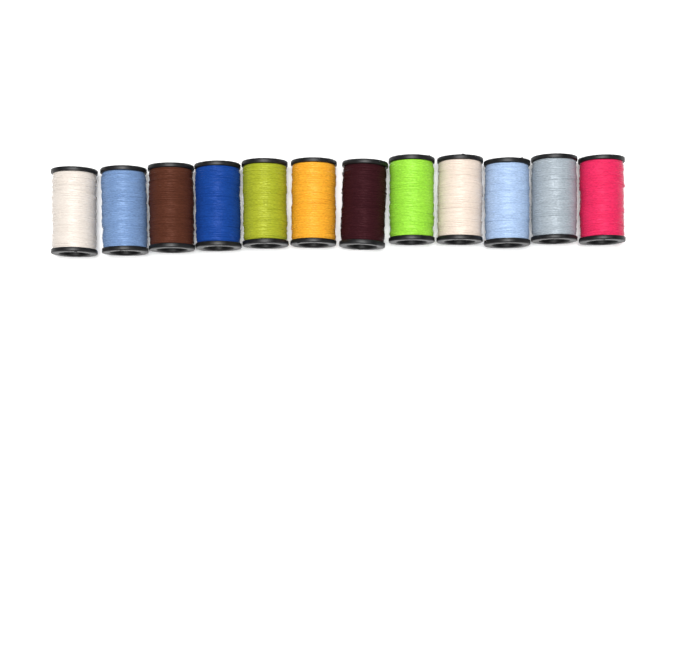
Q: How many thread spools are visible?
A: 12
